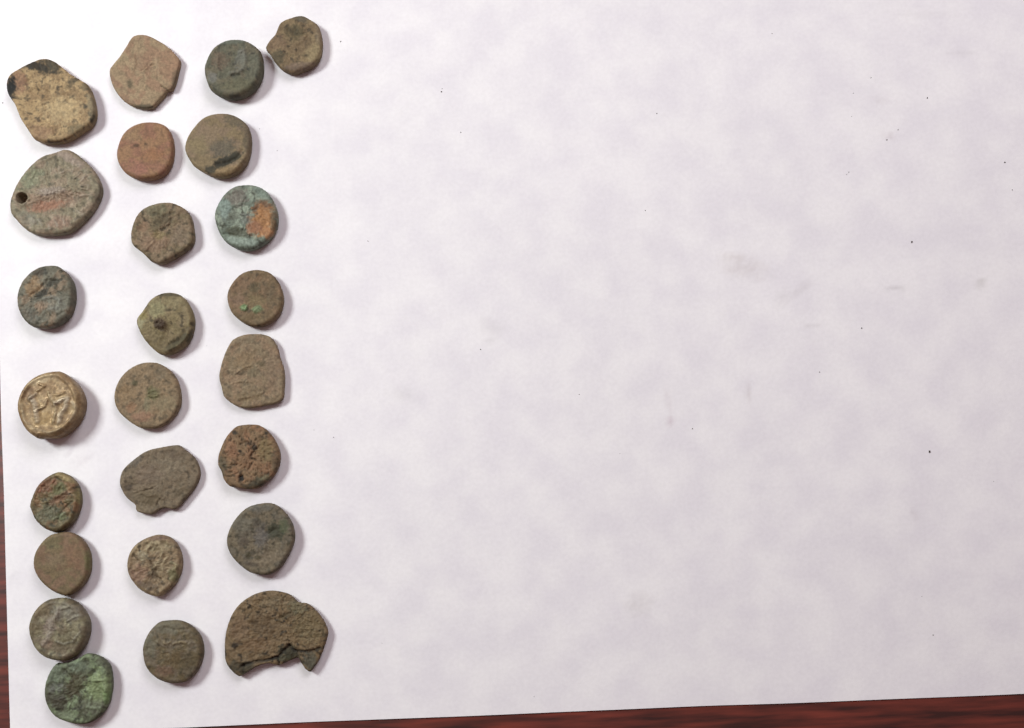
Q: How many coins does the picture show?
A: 25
